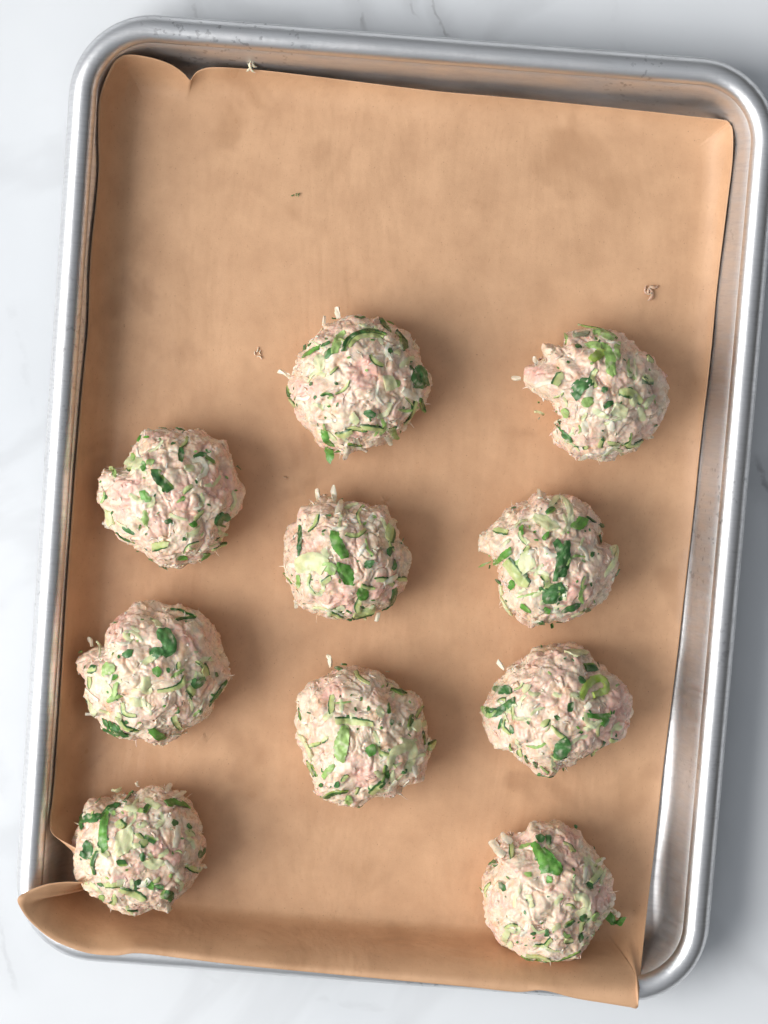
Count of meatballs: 10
